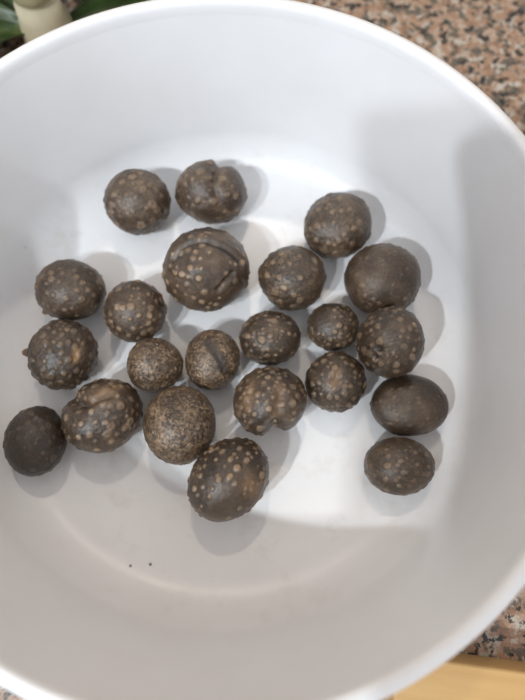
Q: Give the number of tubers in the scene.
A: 22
